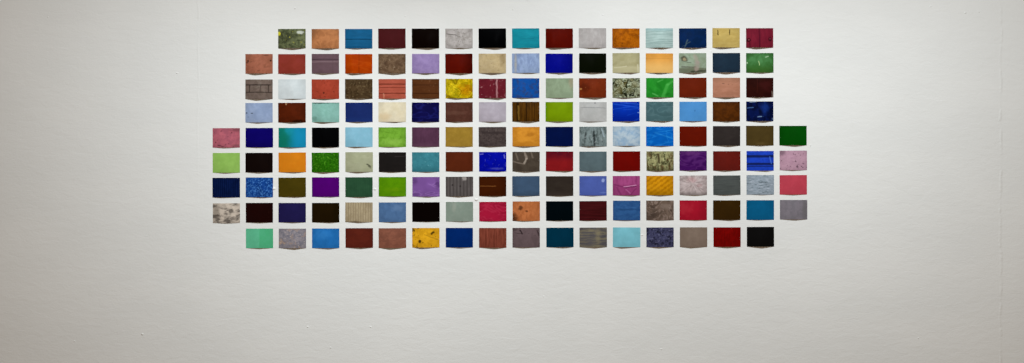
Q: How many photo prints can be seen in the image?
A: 151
